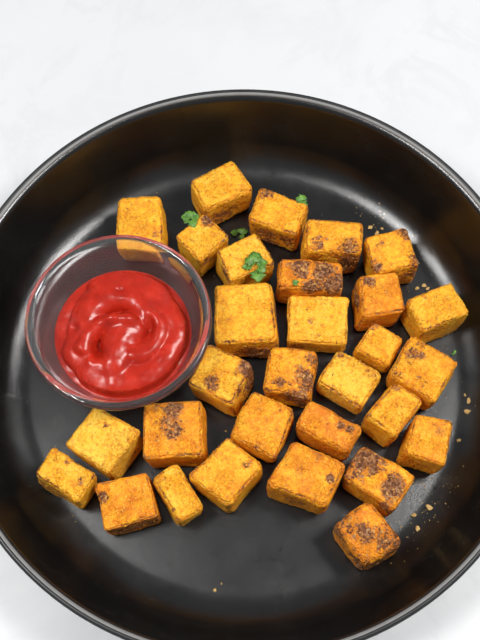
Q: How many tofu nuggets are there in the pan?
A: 30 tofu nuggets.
